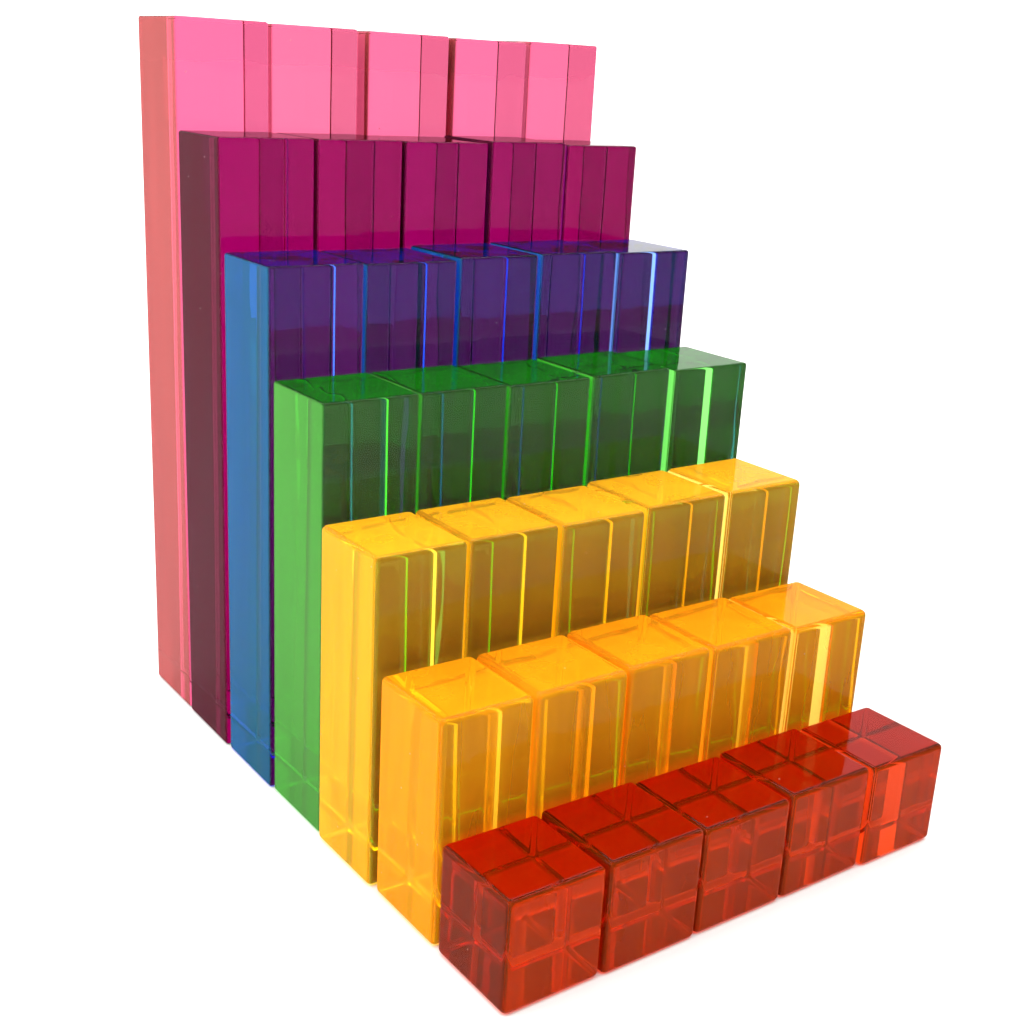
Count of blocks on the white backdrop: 35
